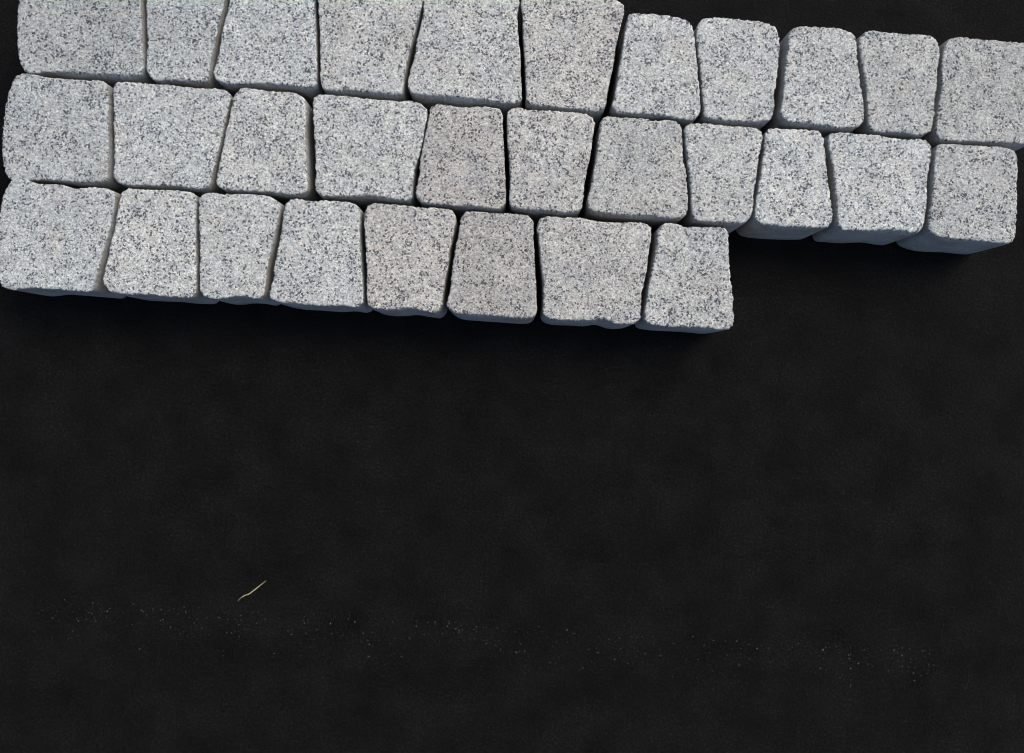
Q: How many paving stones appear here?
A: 30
